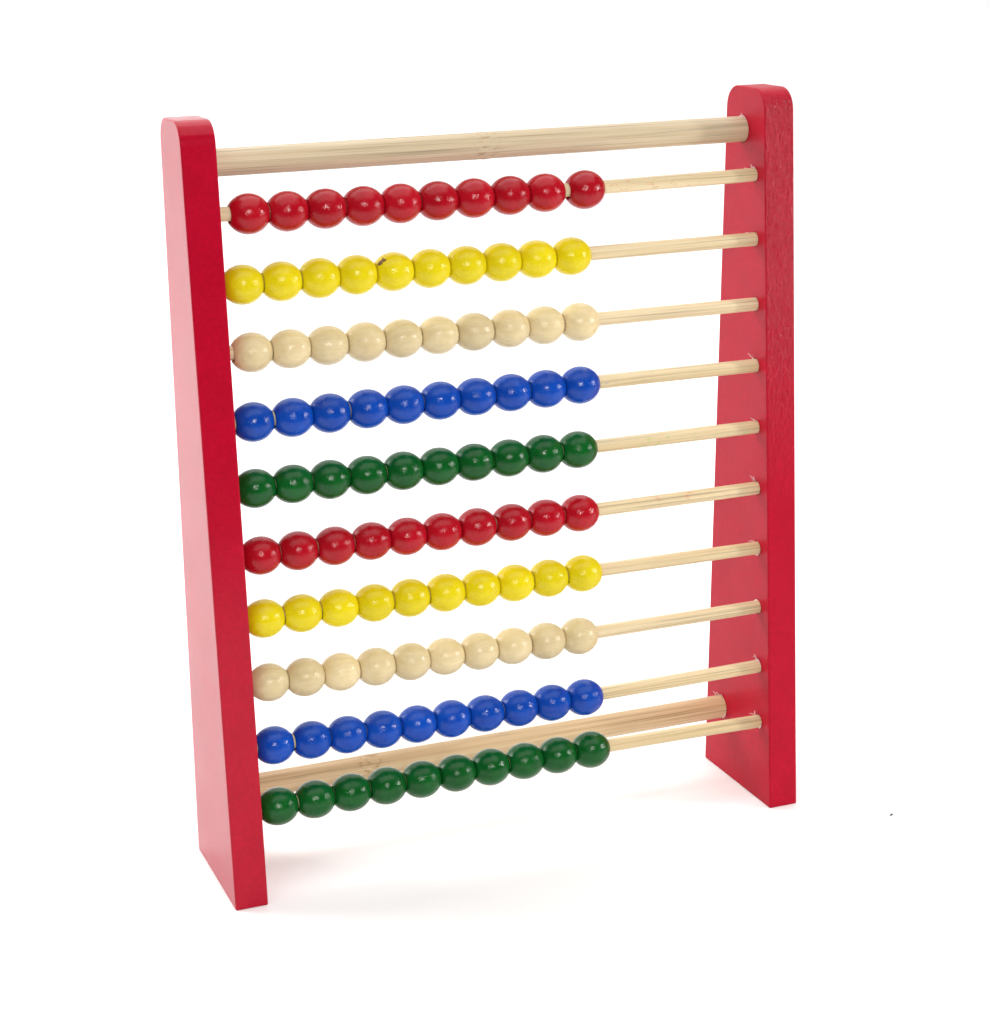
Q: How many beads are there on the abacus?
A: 100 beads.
